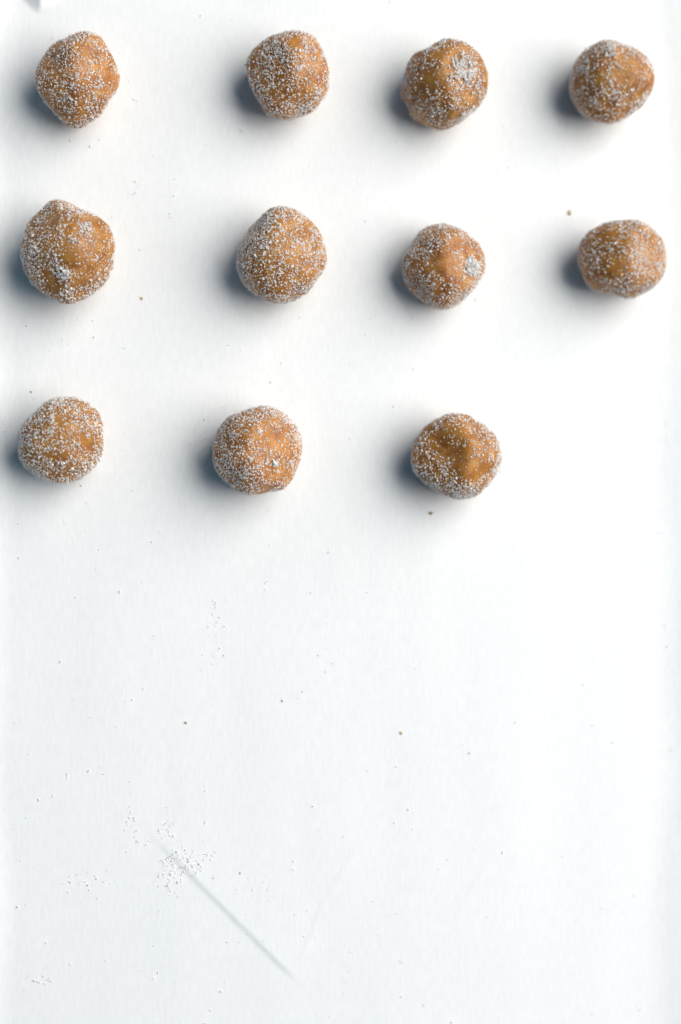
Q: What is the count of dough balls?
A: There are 11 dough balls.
